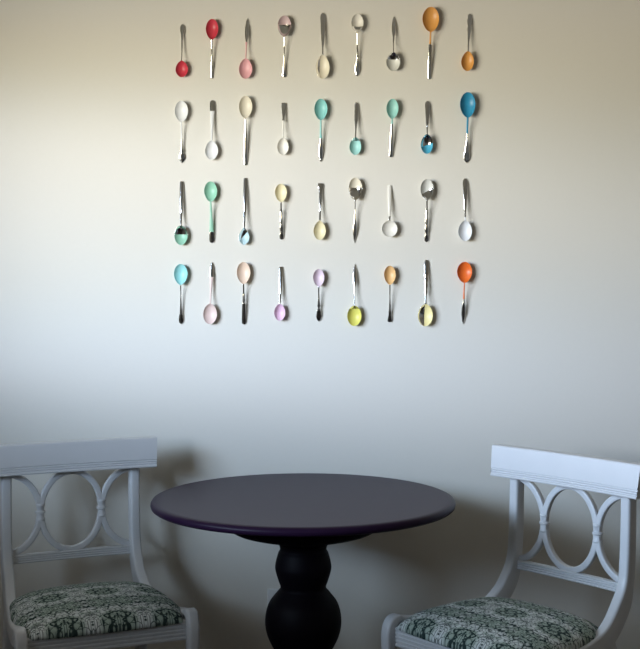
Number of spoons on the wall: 36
